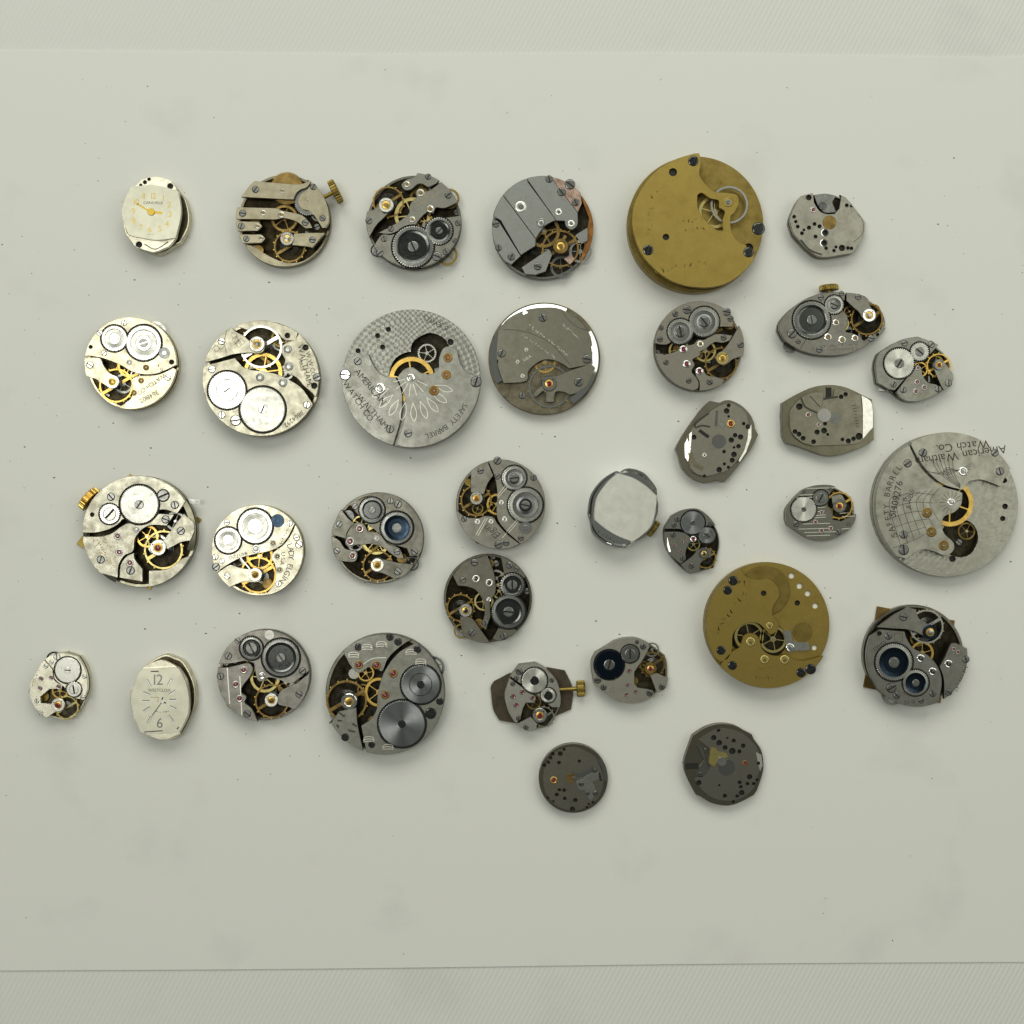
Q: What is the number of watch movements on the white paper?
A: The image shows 34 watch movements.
